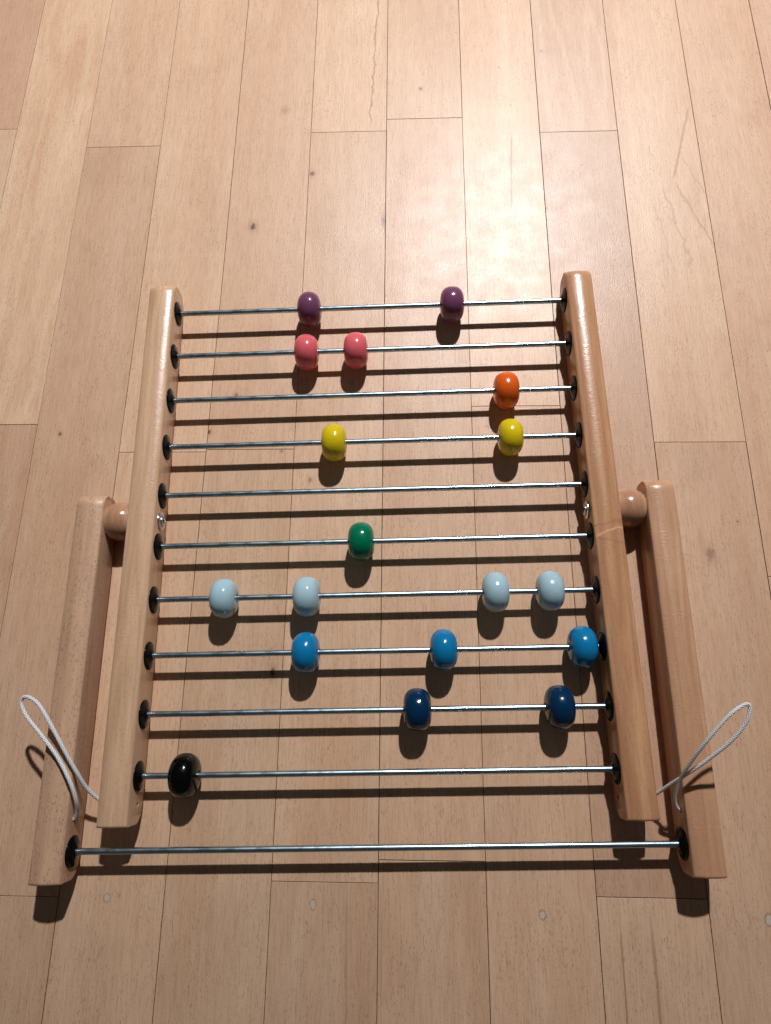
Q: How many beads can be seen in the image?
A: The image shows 18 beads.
